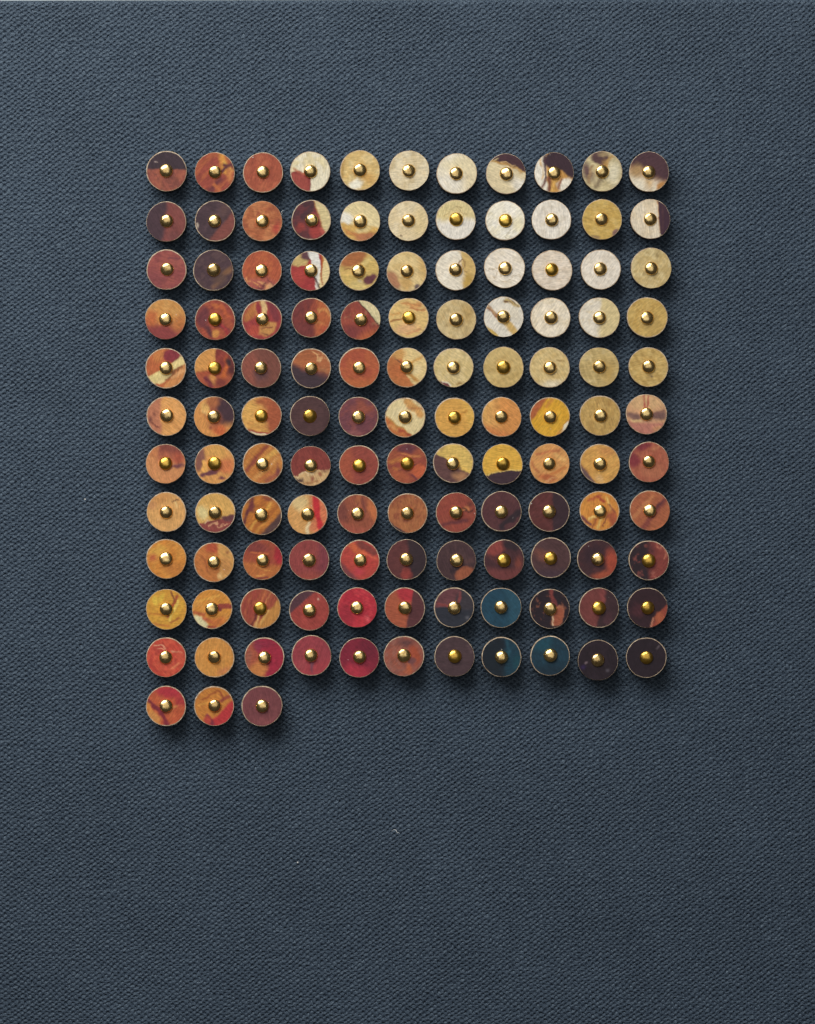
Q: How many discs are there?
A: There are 124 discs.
